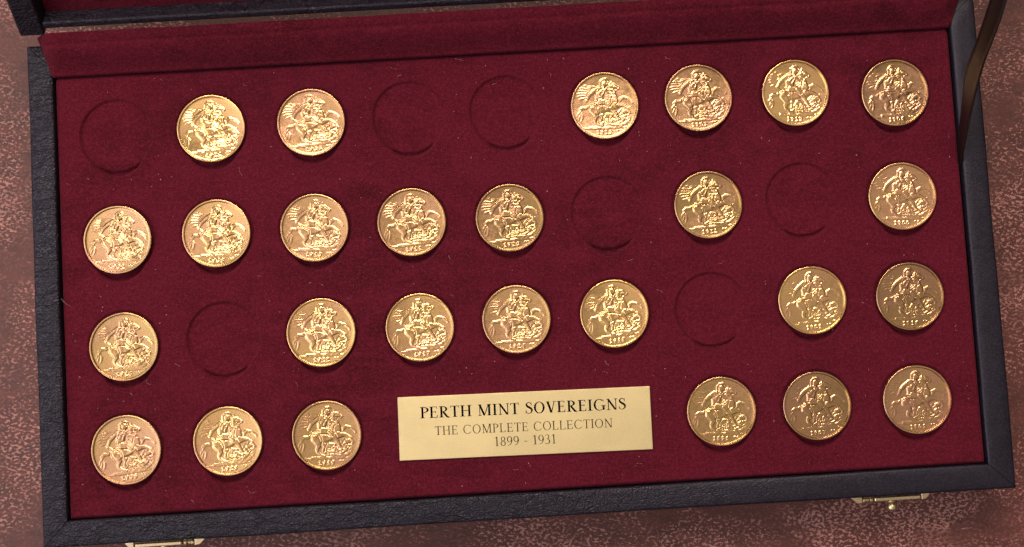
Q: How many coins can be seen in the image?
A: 26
